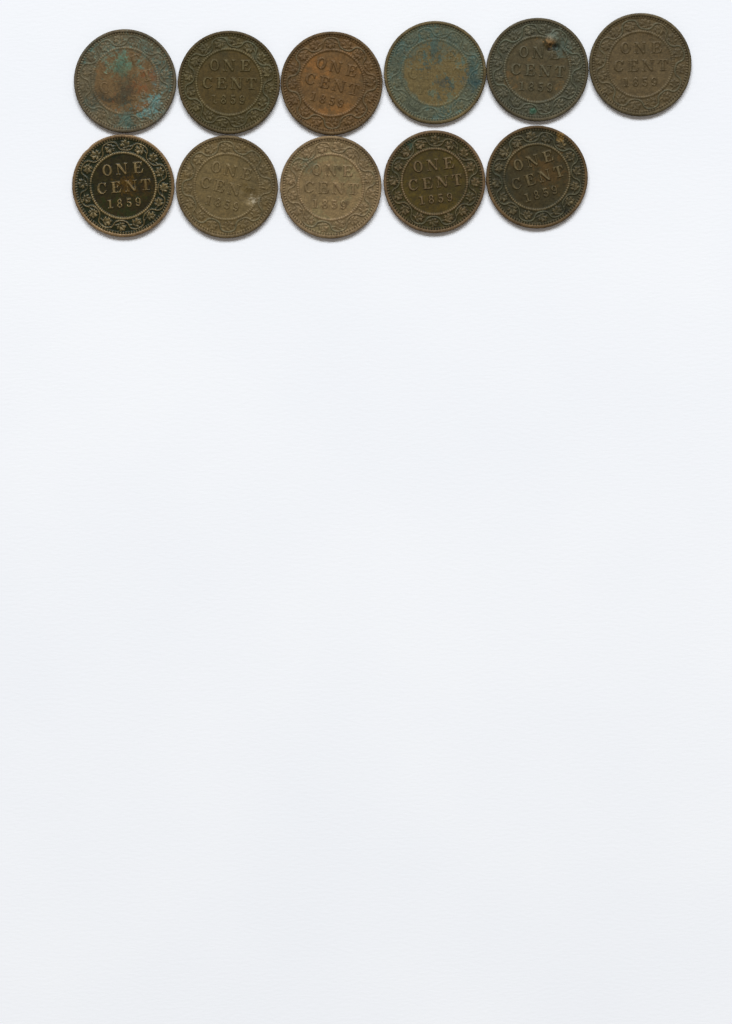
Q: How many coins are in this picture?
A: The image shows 11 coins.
